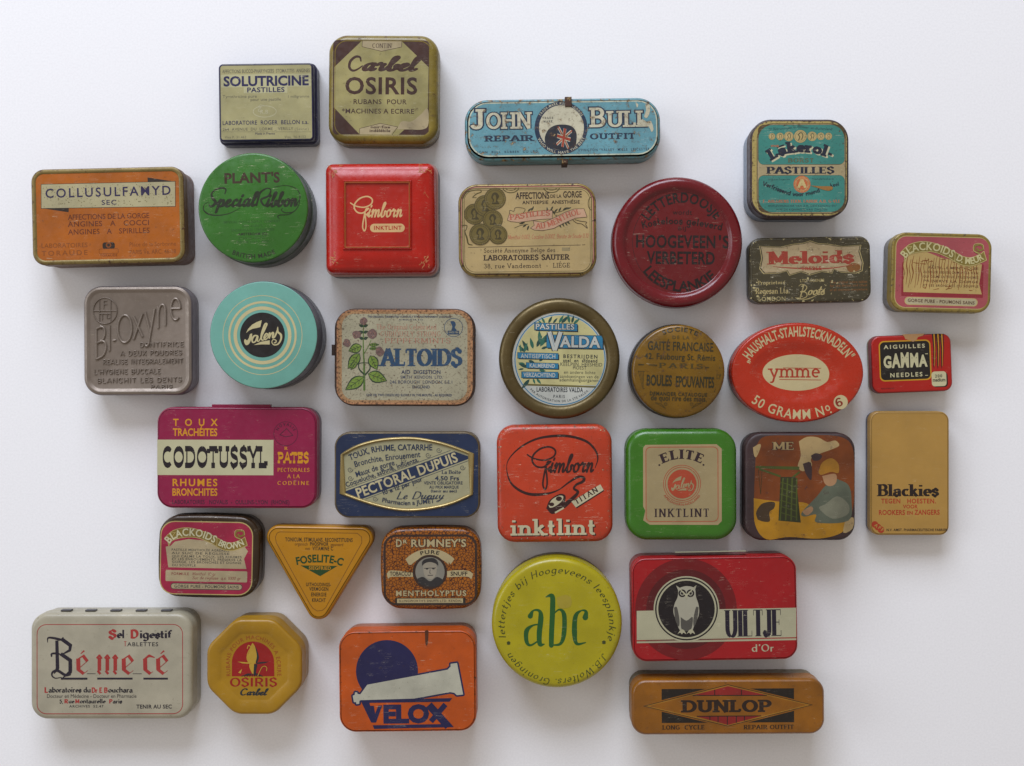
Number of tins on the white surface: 33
